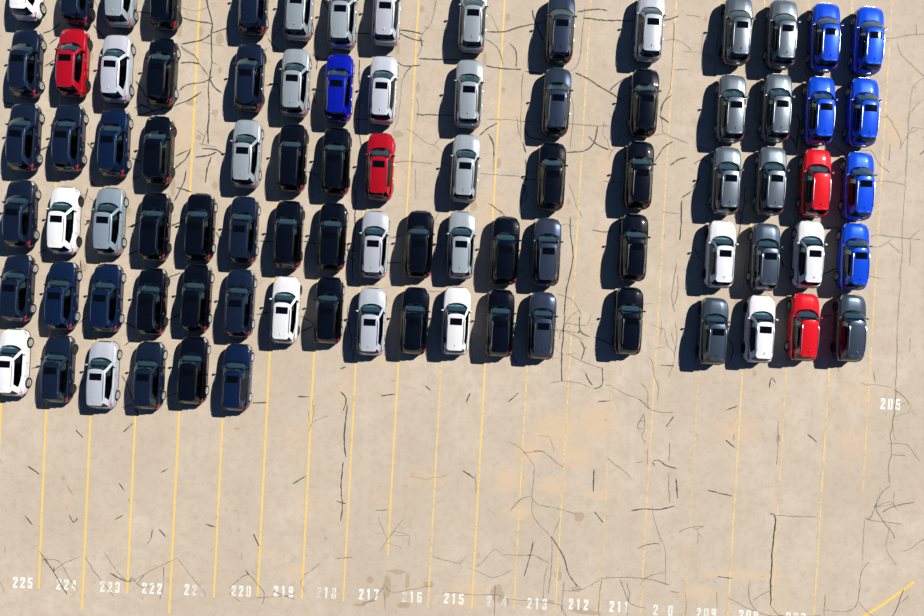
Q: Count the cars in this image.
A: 87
